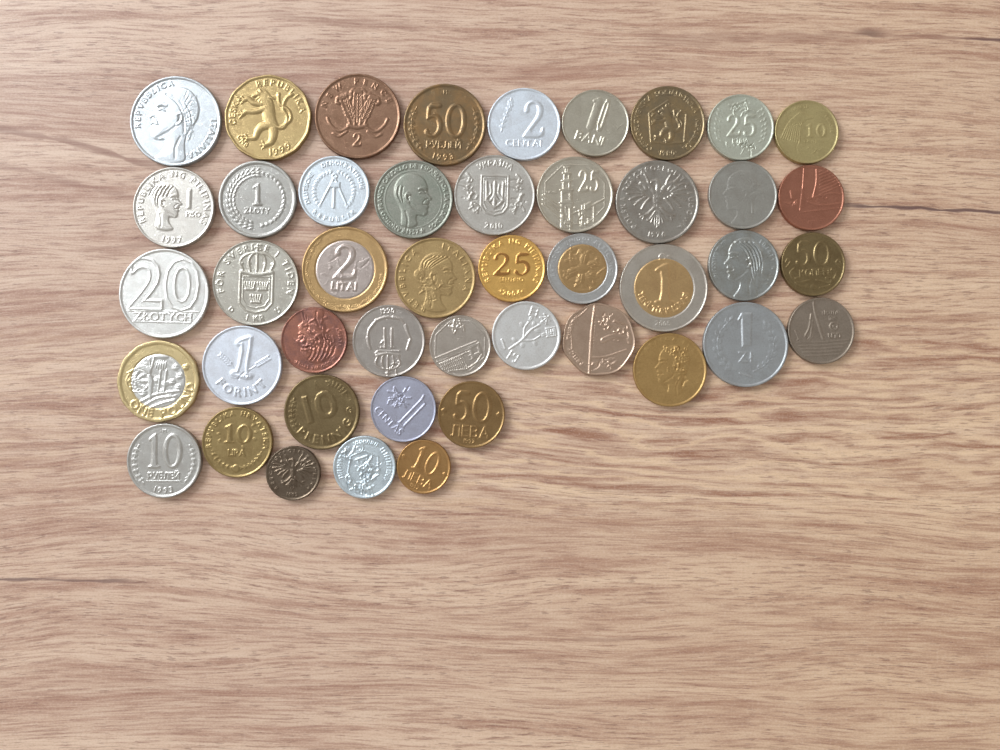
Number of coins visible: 45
